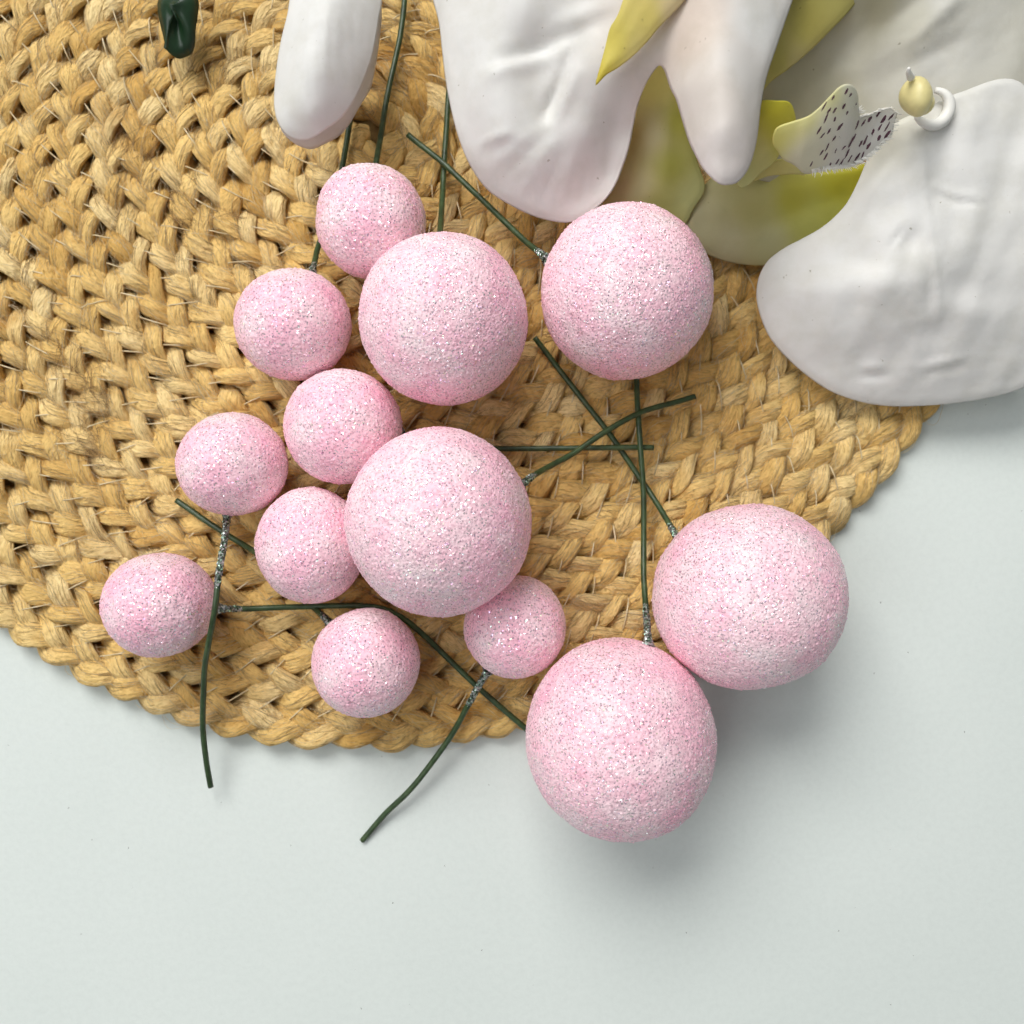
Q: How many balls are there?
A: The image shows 13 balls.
